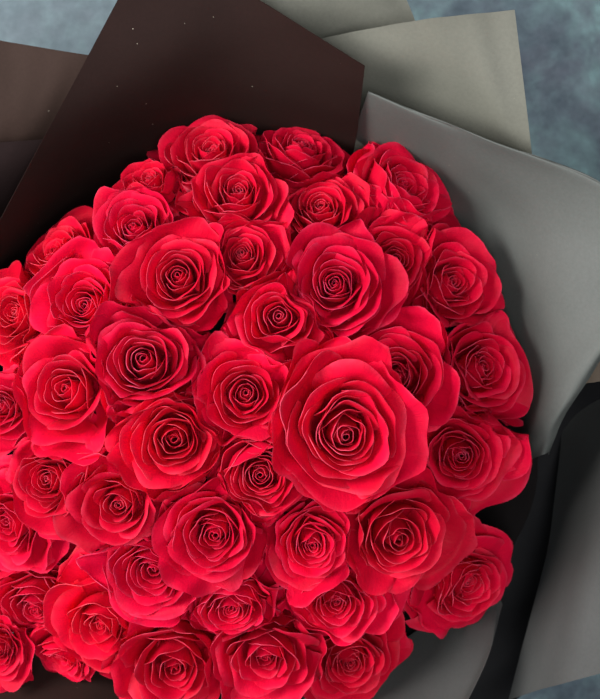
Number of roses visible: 43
